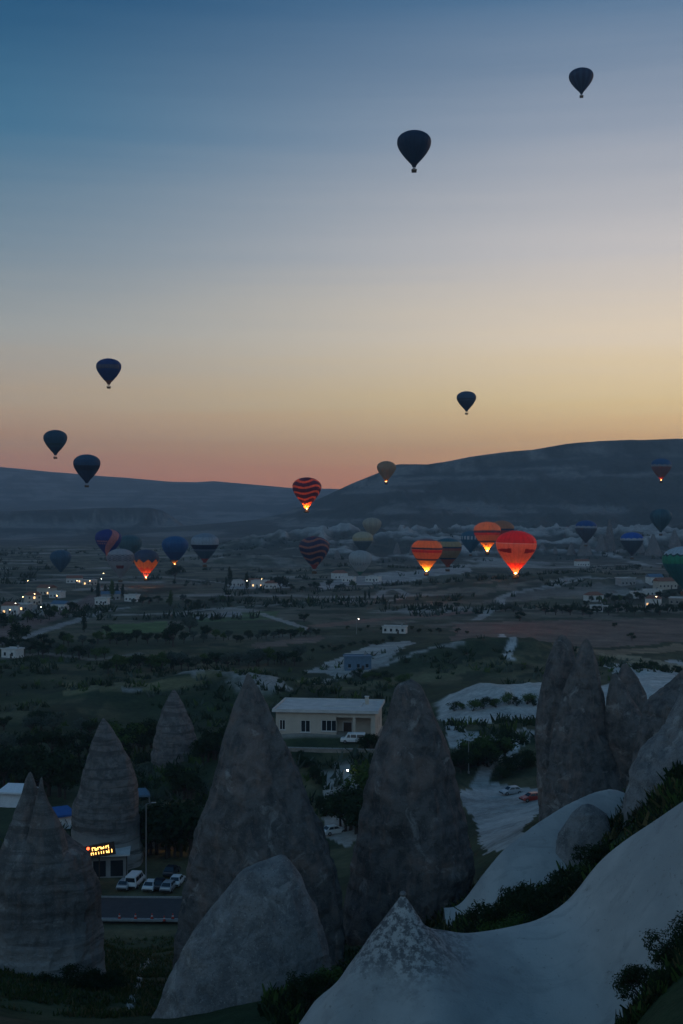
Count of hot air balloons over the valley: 30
